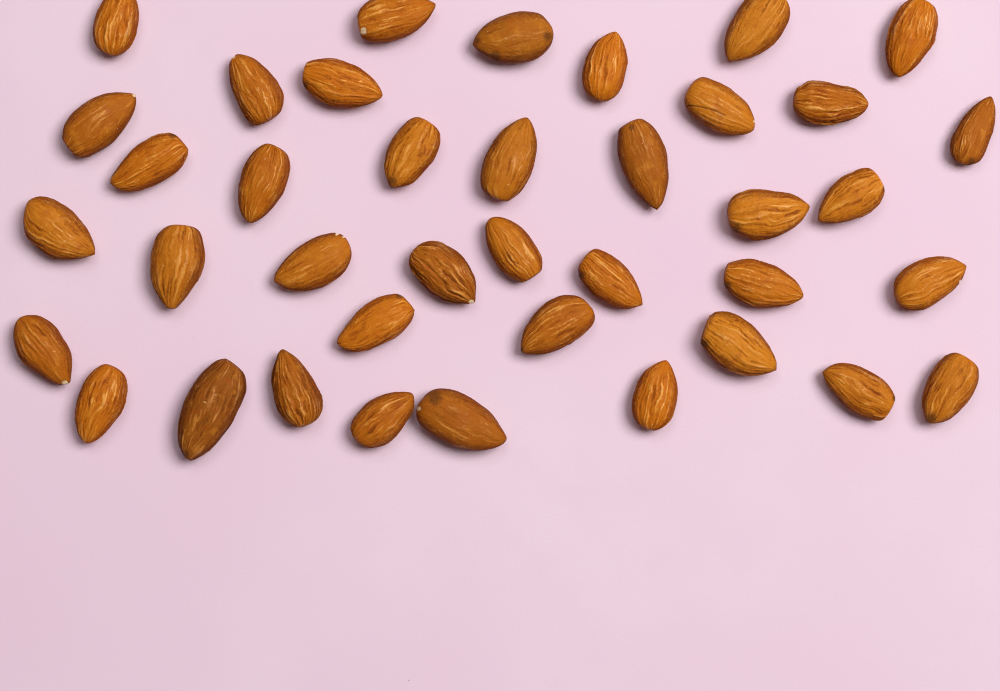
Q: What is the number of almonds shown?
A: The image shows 39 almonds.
